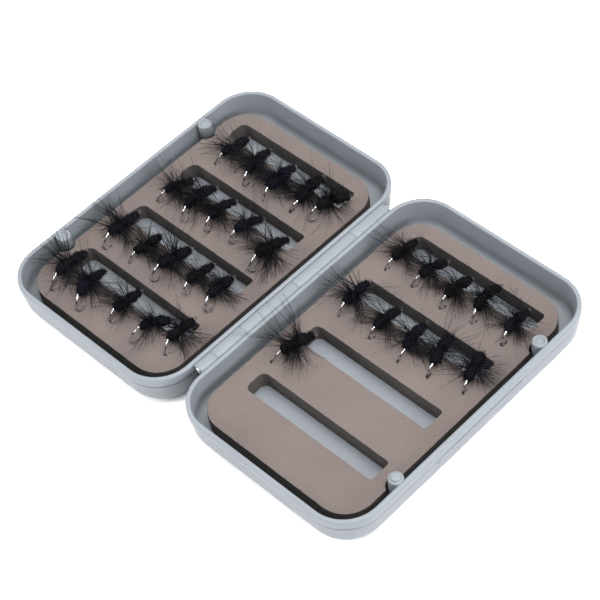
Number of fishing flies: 31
